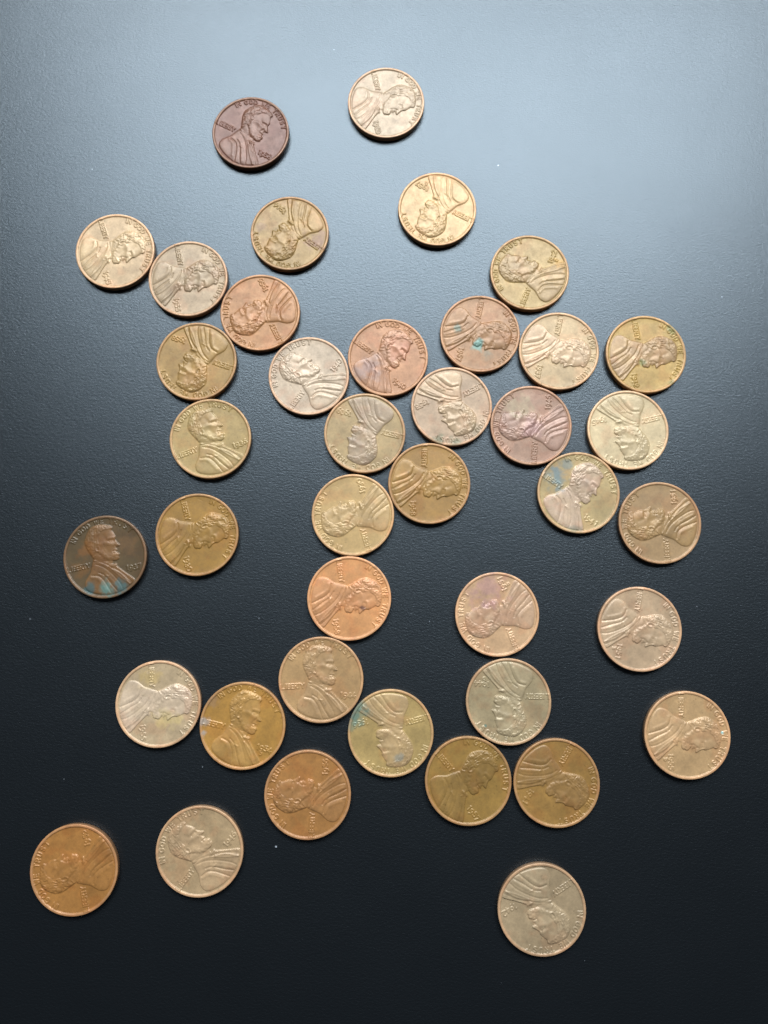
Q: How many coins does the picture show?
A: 40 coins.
